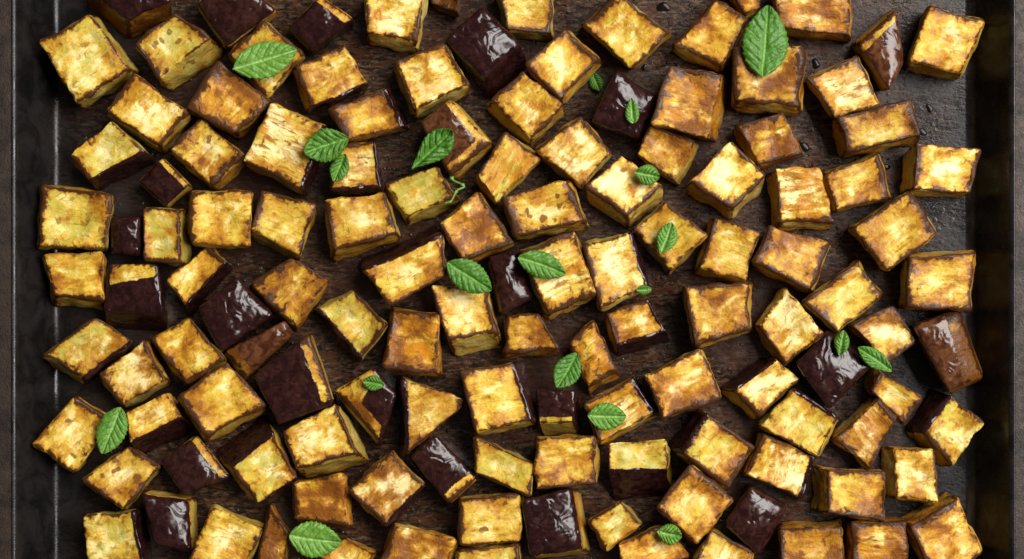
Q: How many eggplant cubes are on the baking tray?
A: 128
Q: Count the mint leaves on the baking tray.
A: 20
